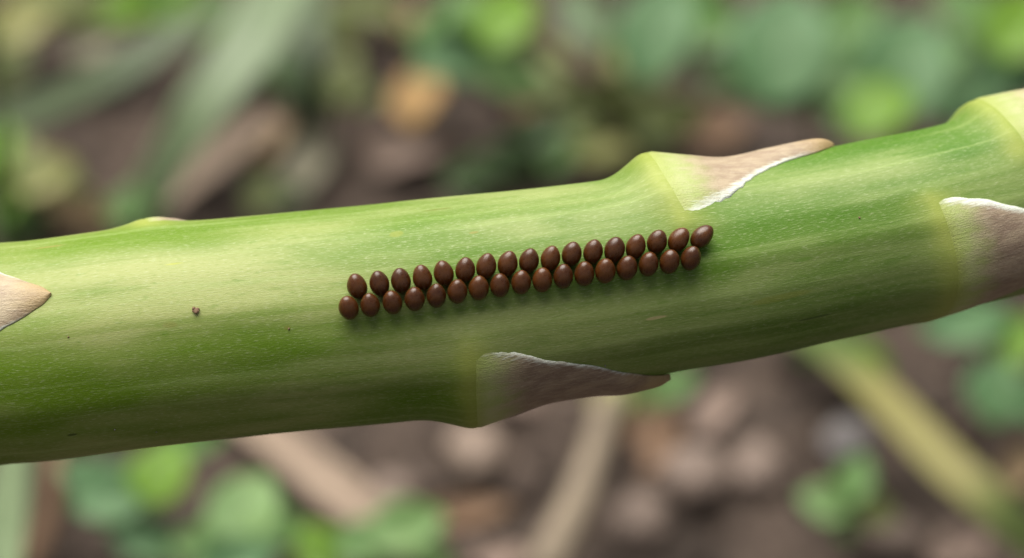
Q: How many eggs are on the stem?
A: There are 34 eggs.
